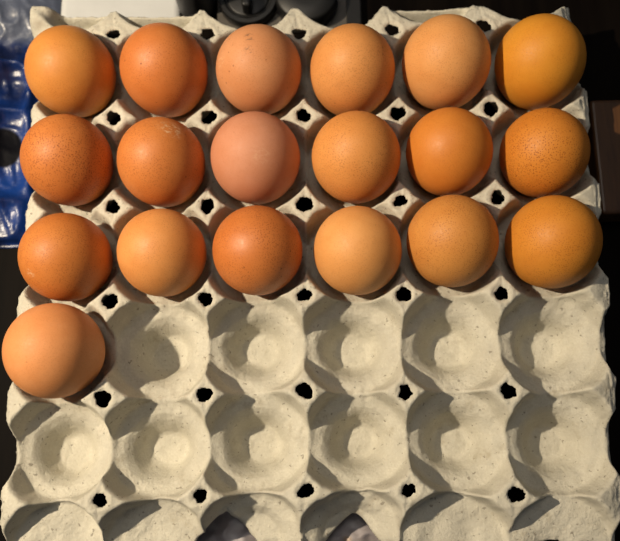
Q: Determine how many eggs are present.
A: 19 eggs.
